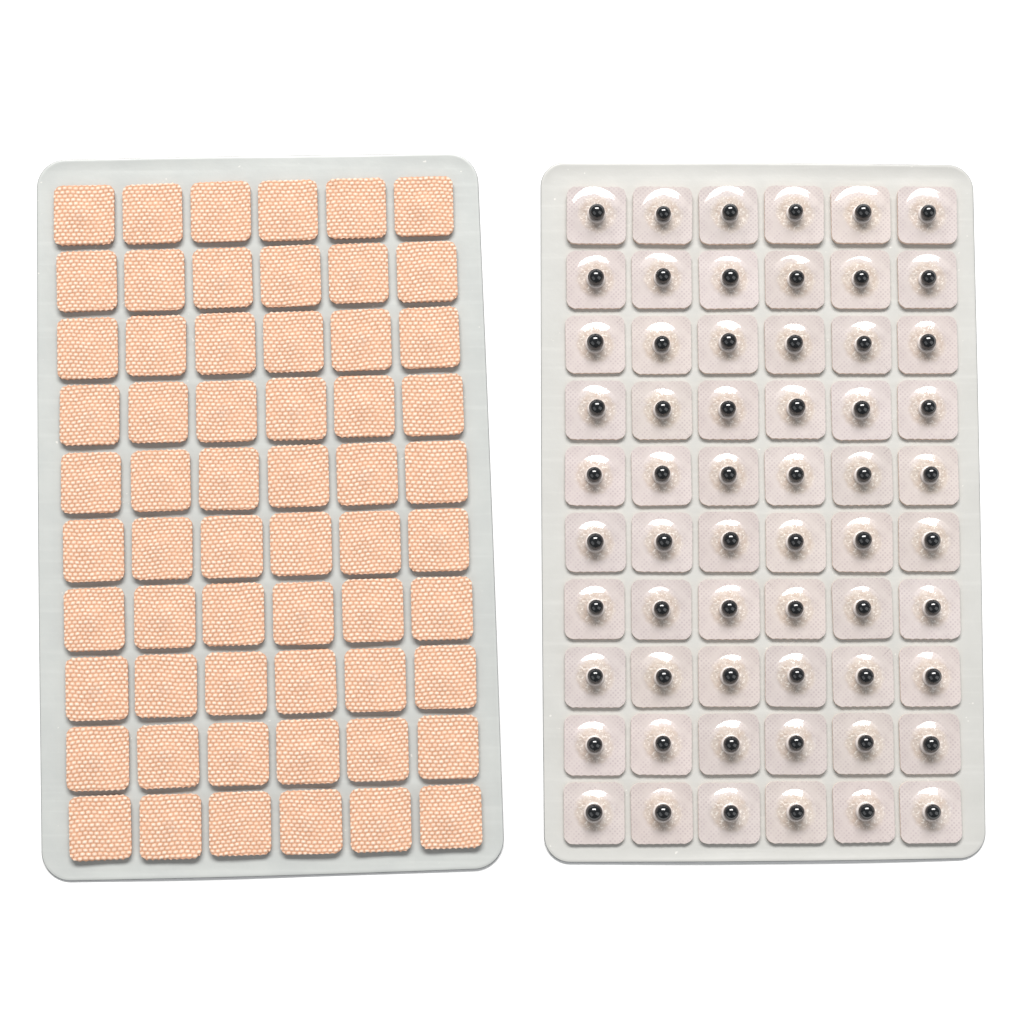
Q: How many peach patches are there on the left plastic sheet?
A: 60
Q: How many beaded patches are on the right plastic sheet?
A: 60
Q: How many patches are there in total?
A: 120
